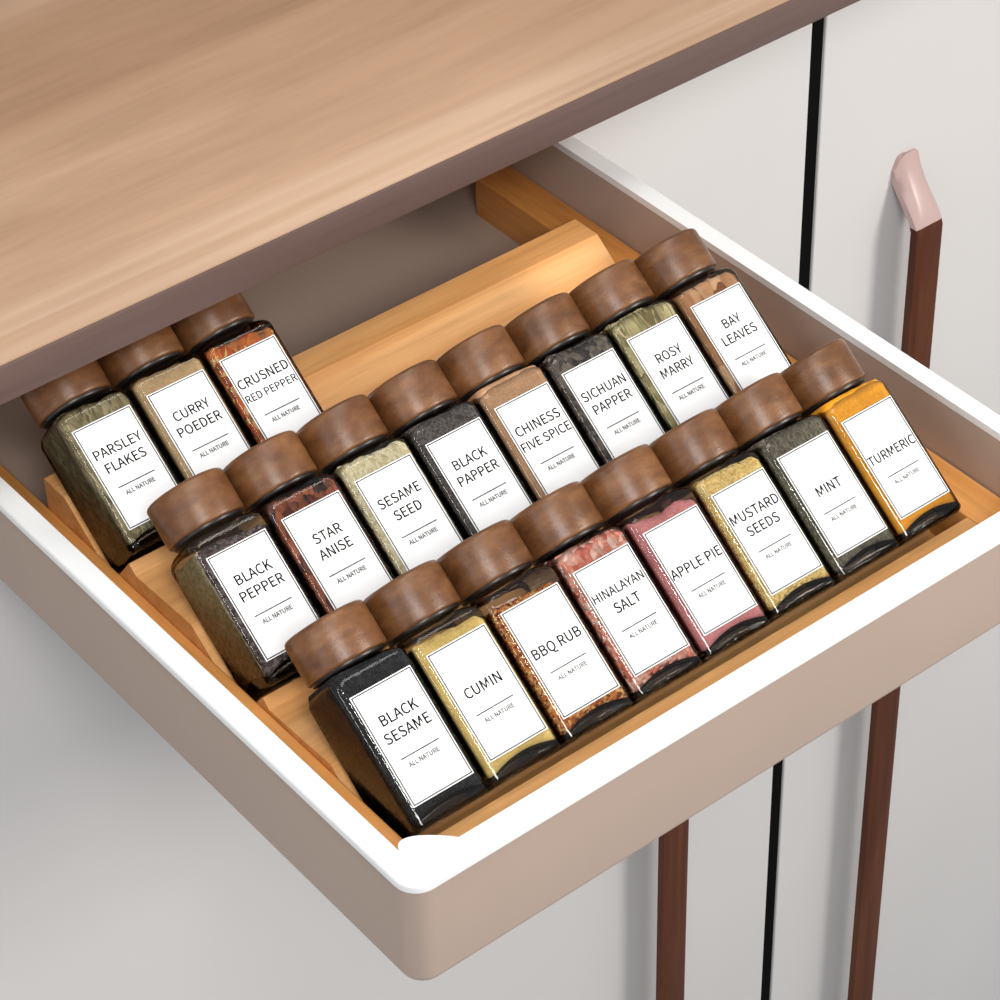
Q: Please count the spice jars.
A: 19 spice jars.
